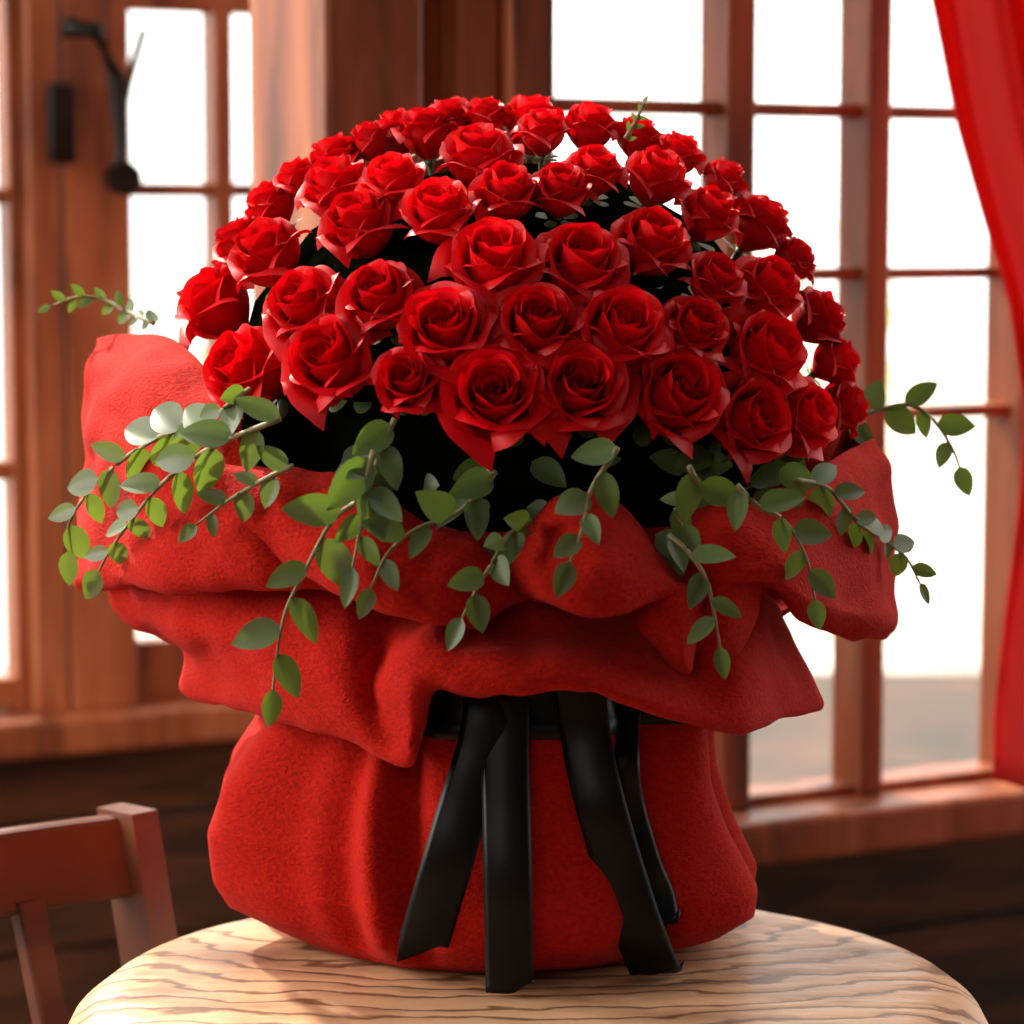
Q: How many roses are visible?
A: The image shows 52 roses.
